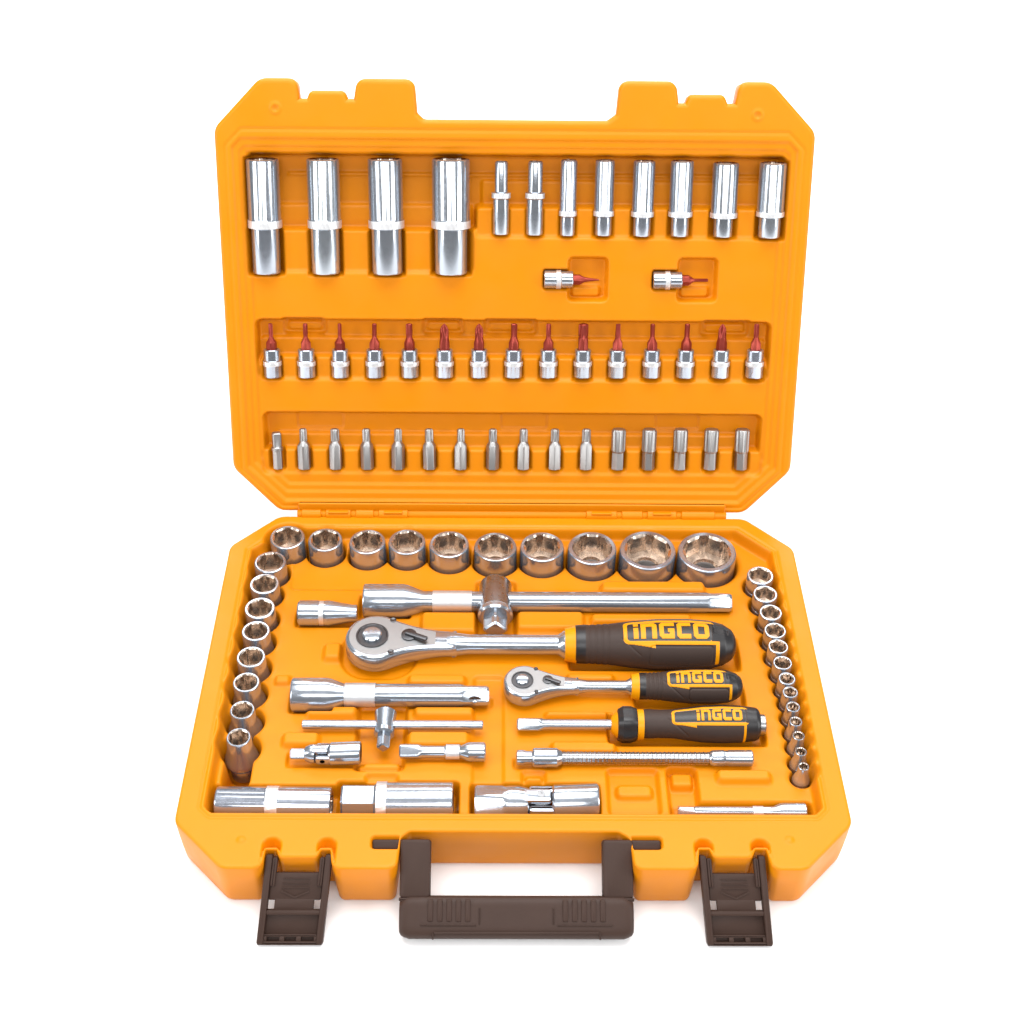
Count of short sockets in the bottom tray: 31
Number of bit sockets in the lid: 17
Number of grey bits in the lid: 16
